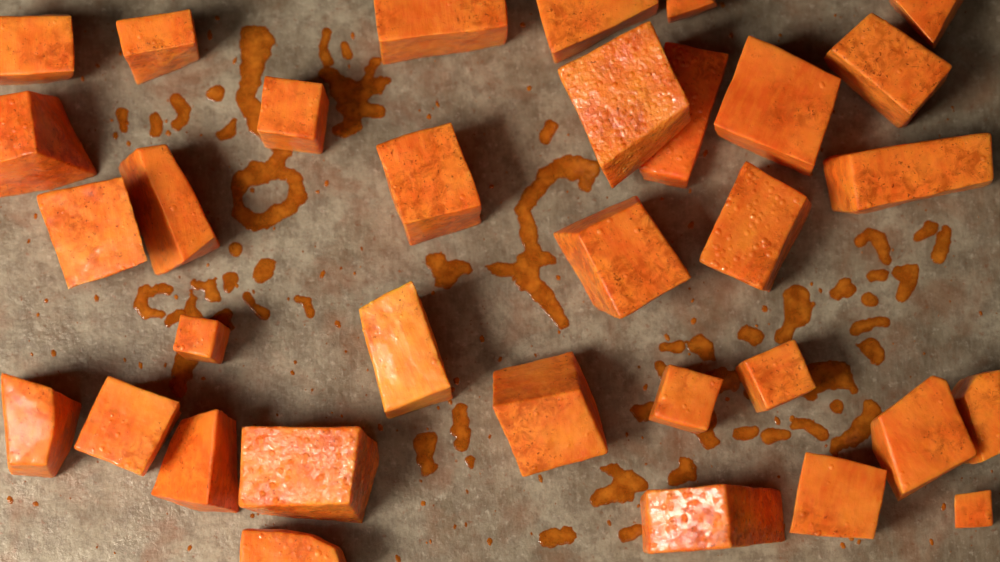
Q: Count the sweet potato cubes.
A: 33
